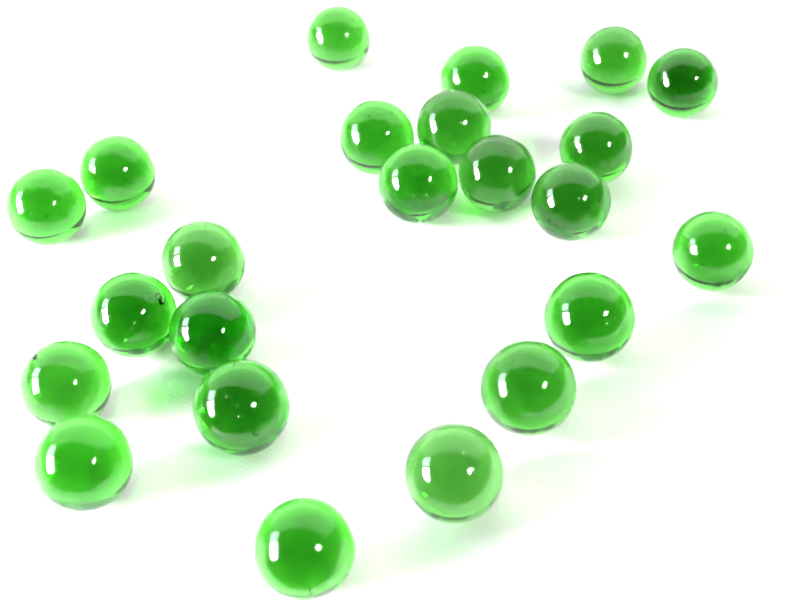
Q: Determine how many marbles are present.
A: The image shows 23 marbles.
